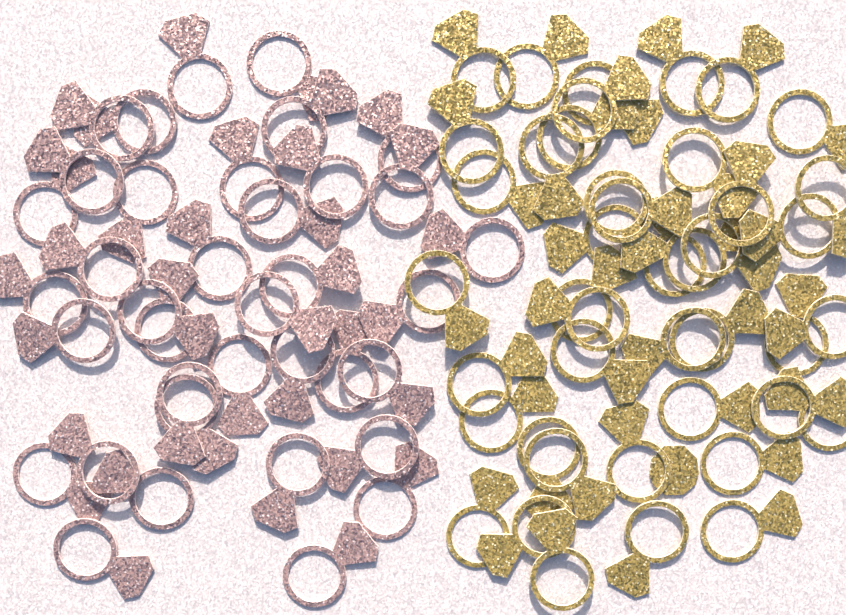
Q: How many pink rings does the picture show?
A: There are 37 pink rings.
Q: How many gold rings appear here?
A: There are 43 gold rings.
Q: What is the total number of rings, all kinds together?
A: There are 80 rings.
